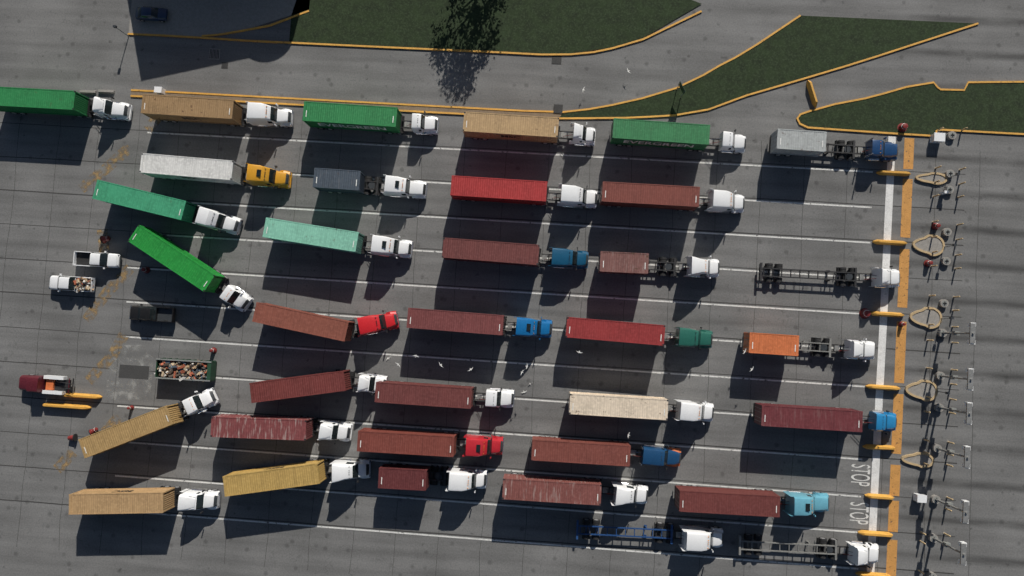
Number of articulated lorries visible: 35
